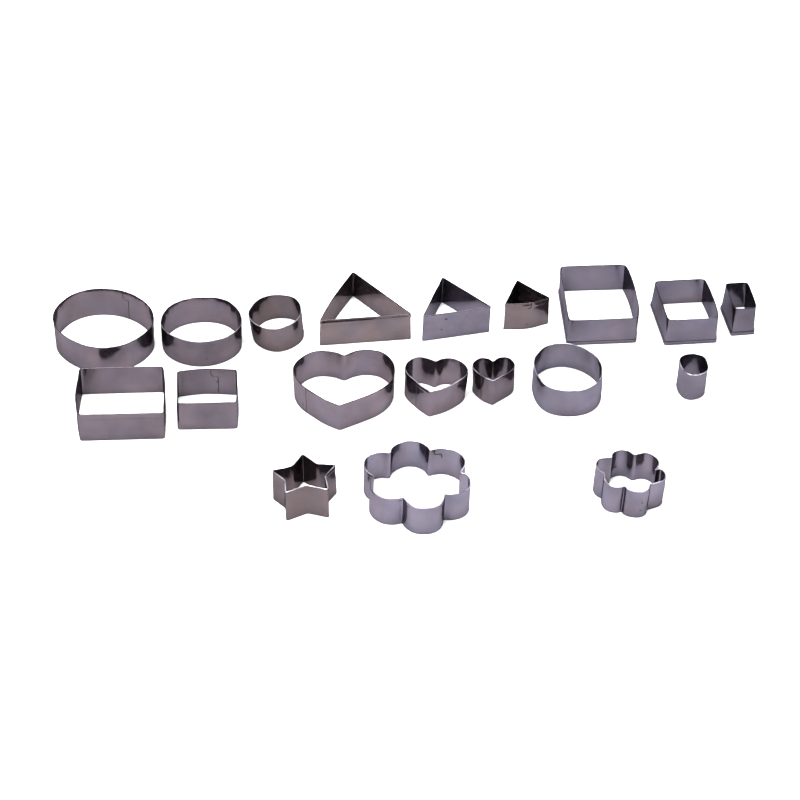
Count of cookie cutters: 19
